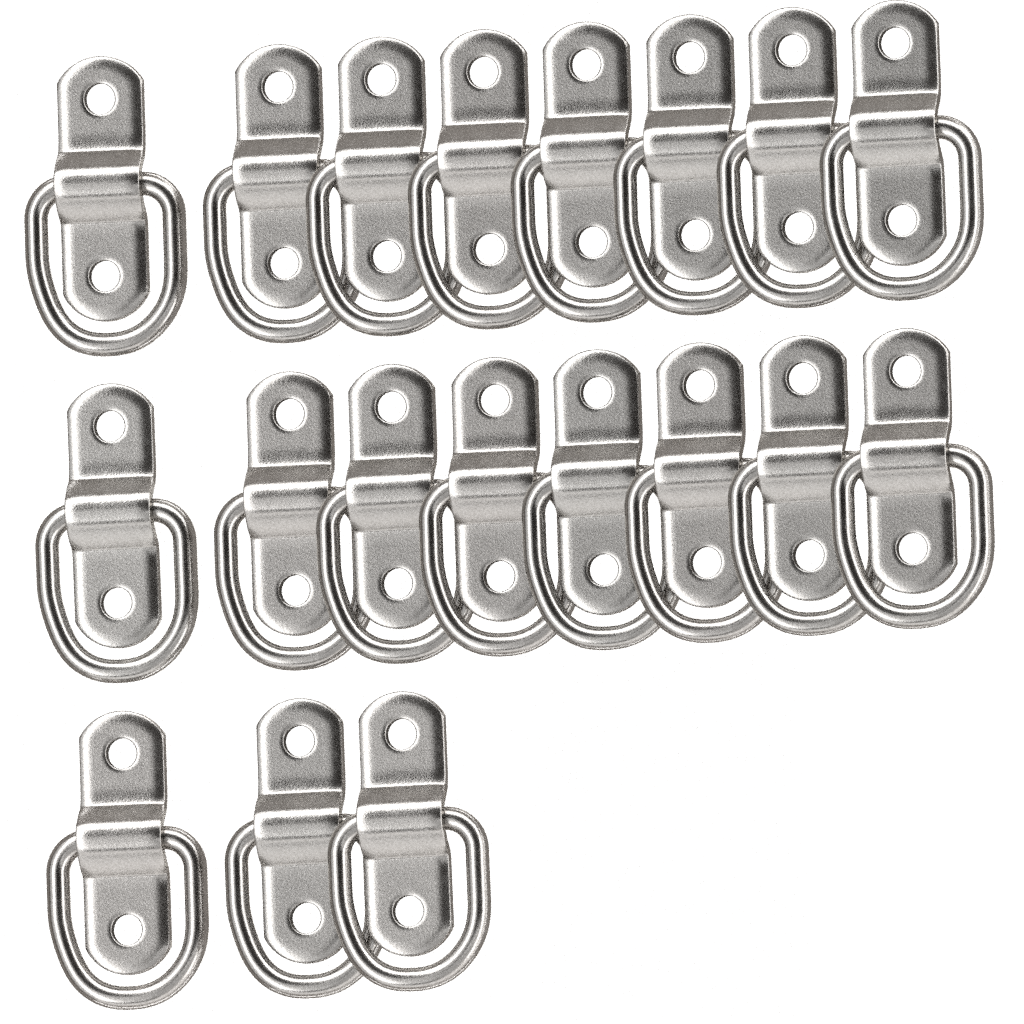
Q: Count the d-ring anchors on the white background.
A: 19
